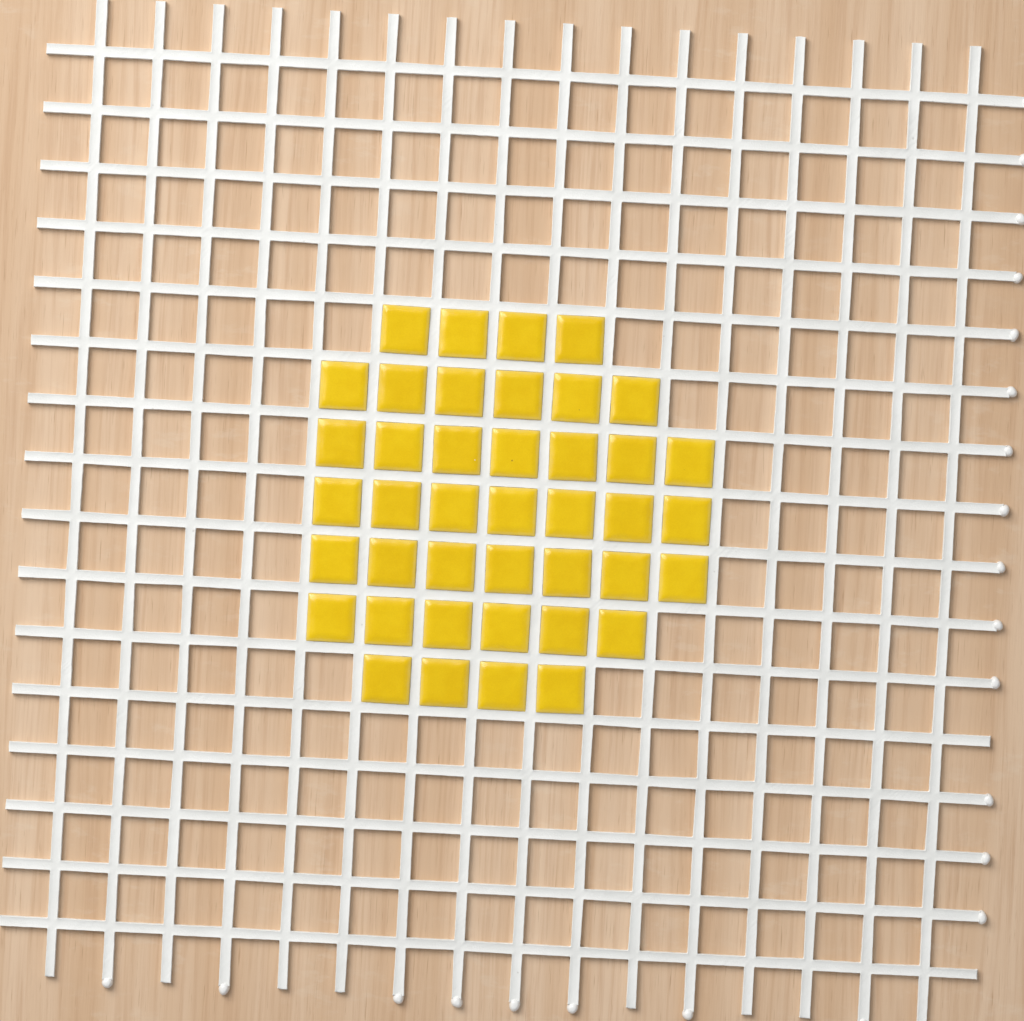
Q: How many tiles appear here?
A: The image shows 41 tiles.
